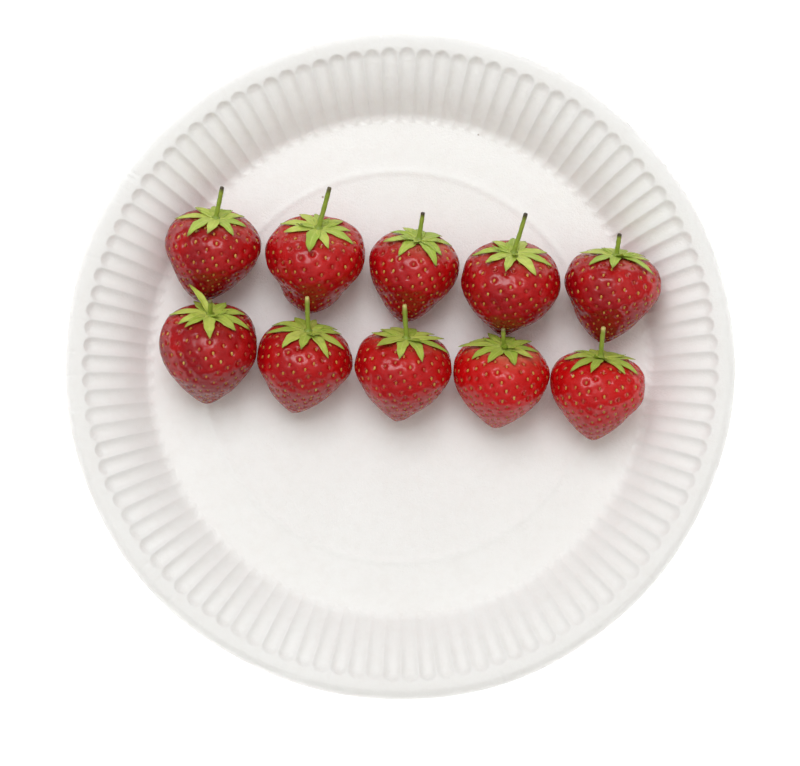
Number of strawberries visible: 10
